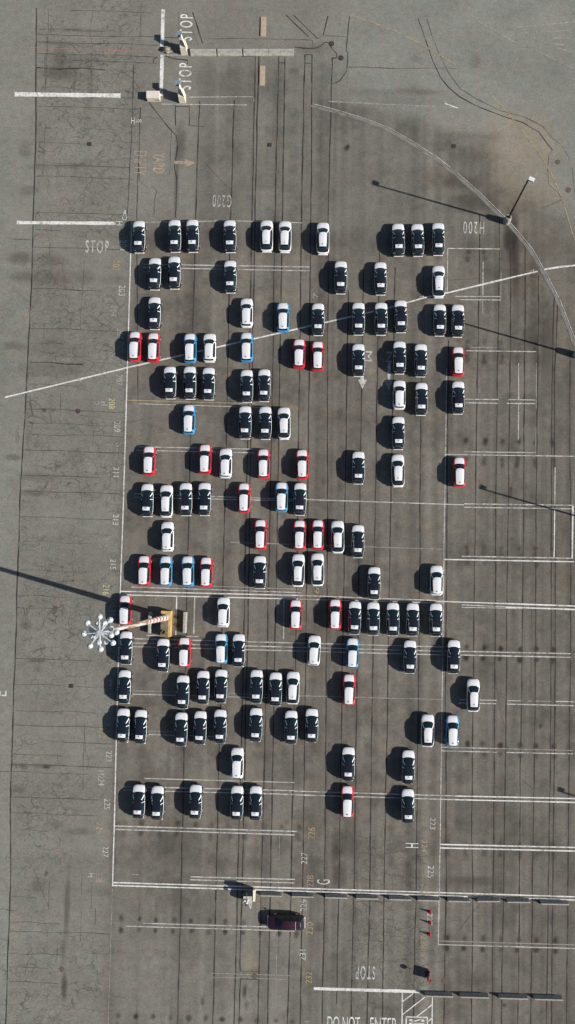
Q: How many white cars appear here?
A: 22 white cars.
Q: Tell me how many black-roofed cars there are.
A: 72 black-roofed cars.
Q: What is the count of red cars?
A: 22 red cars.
